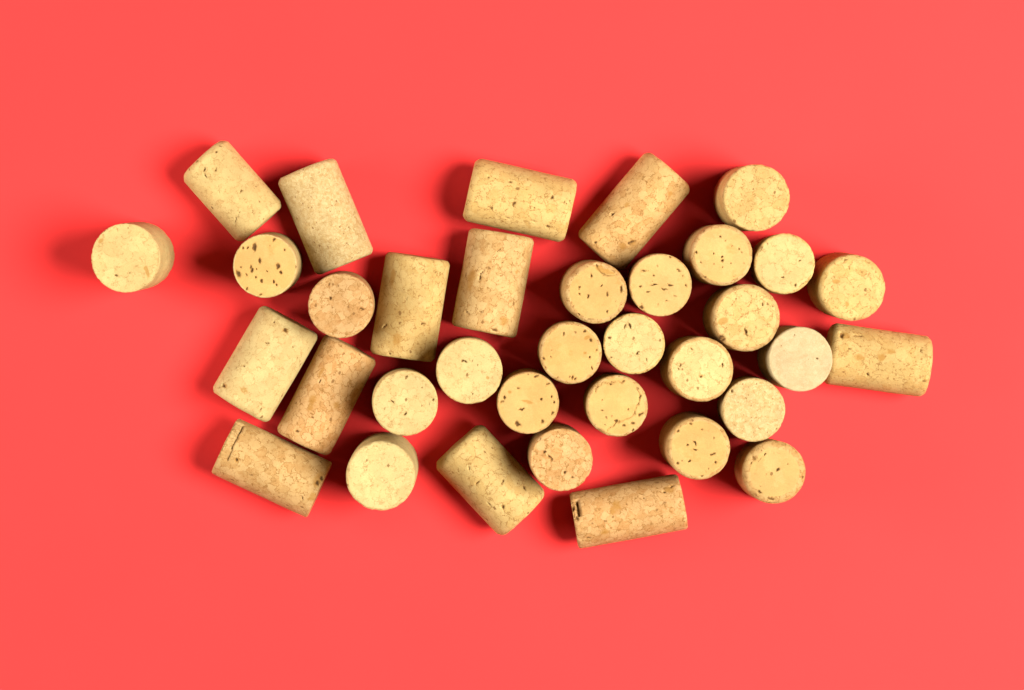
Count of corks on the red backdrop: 35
